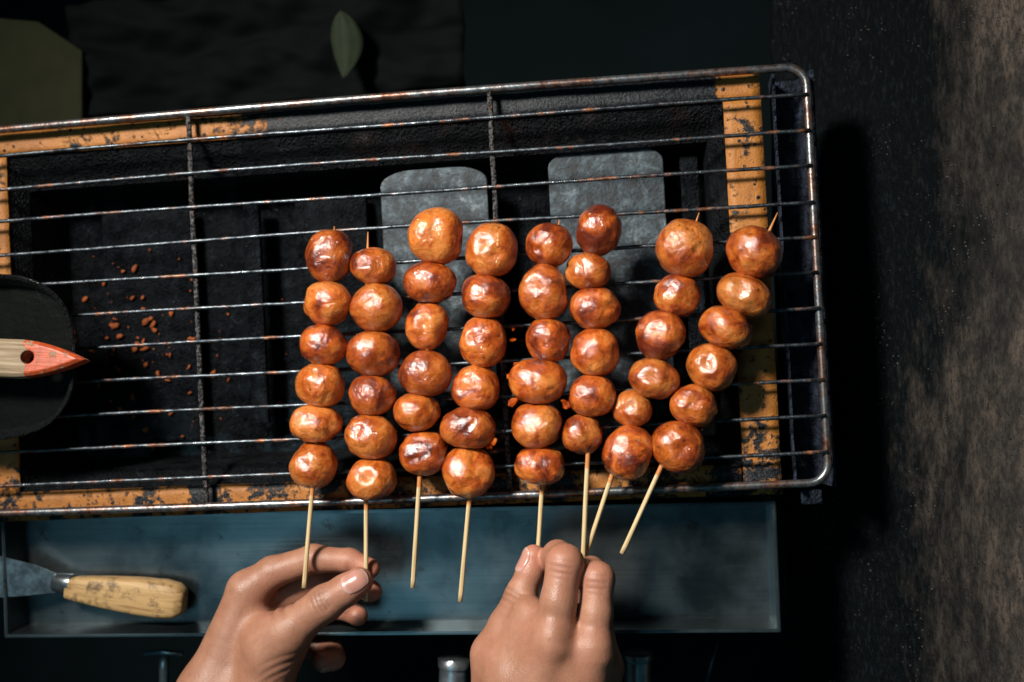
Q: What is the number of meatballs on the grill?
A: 48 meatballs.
